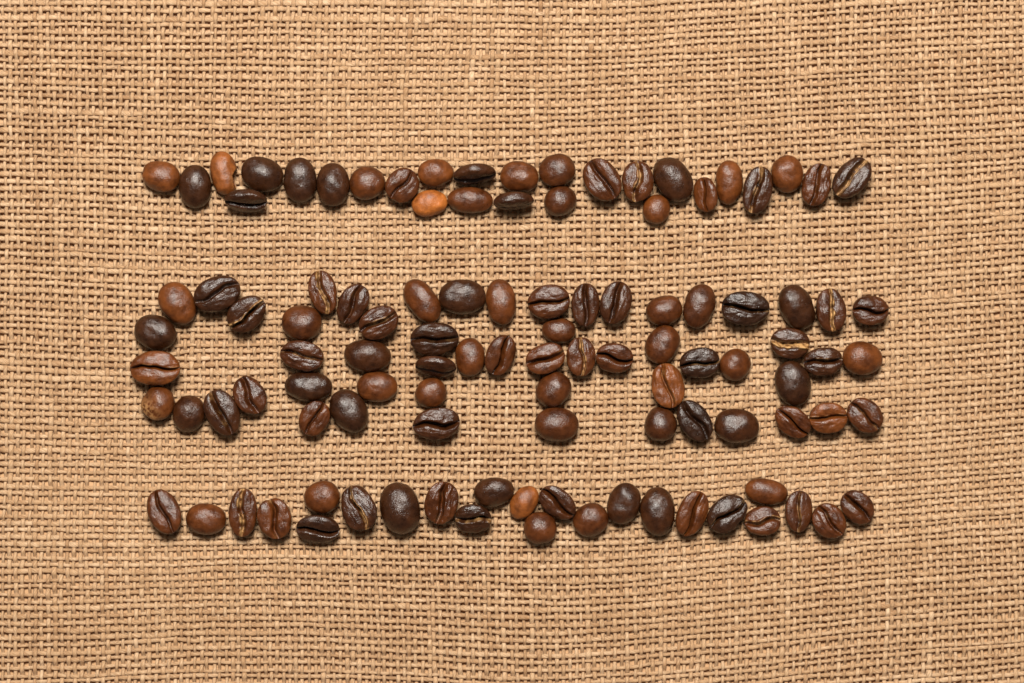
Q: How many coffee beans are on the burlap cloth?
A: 108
